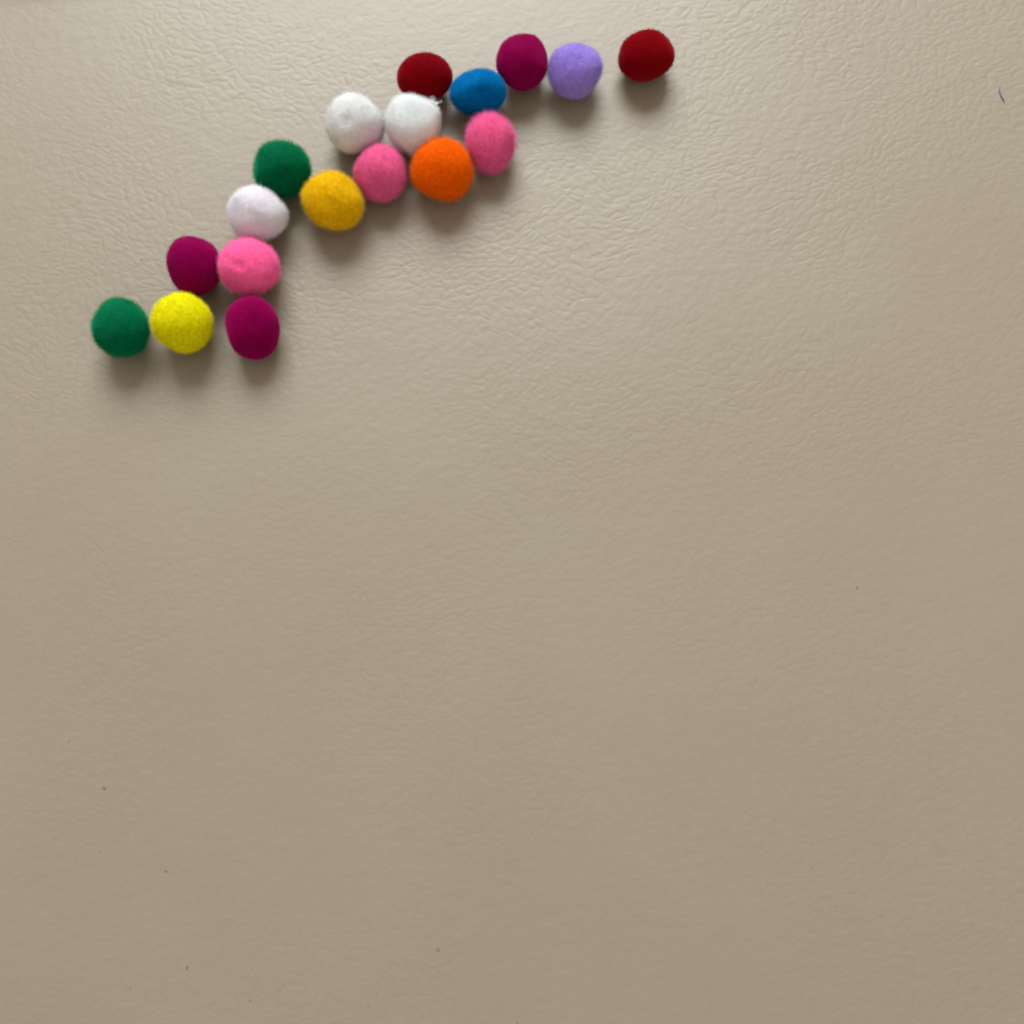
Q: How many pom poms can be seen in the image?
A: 18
